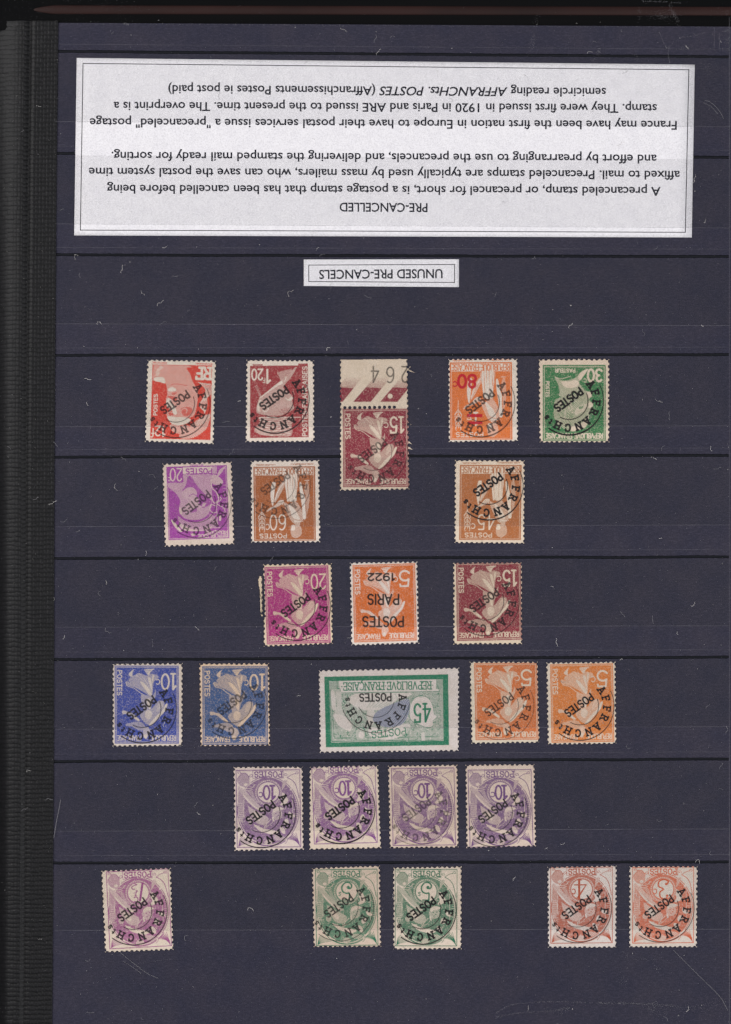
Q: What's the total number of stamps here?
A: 25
